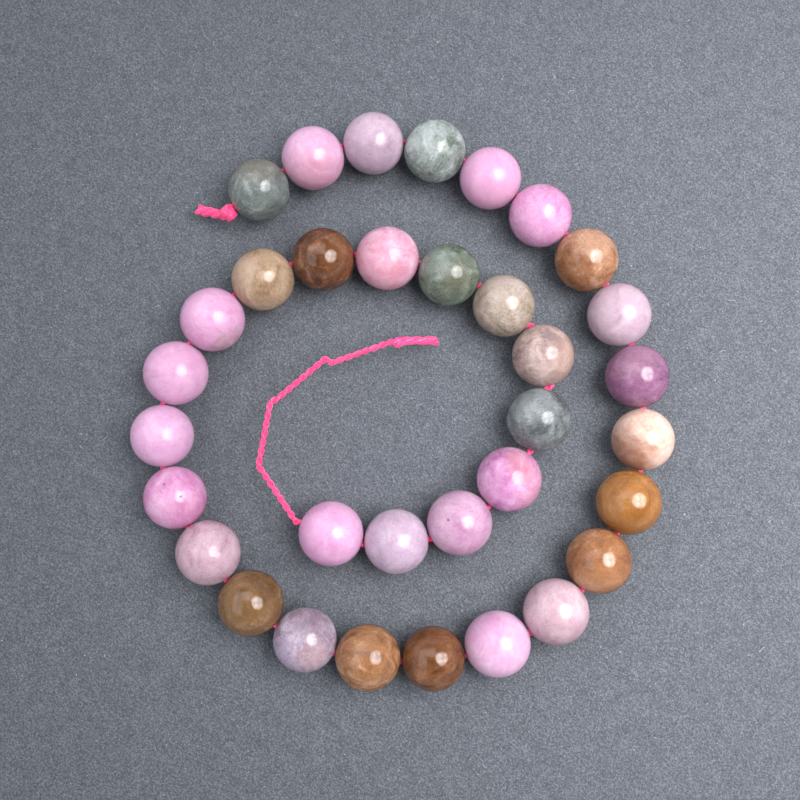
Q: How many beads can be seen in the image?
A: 34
